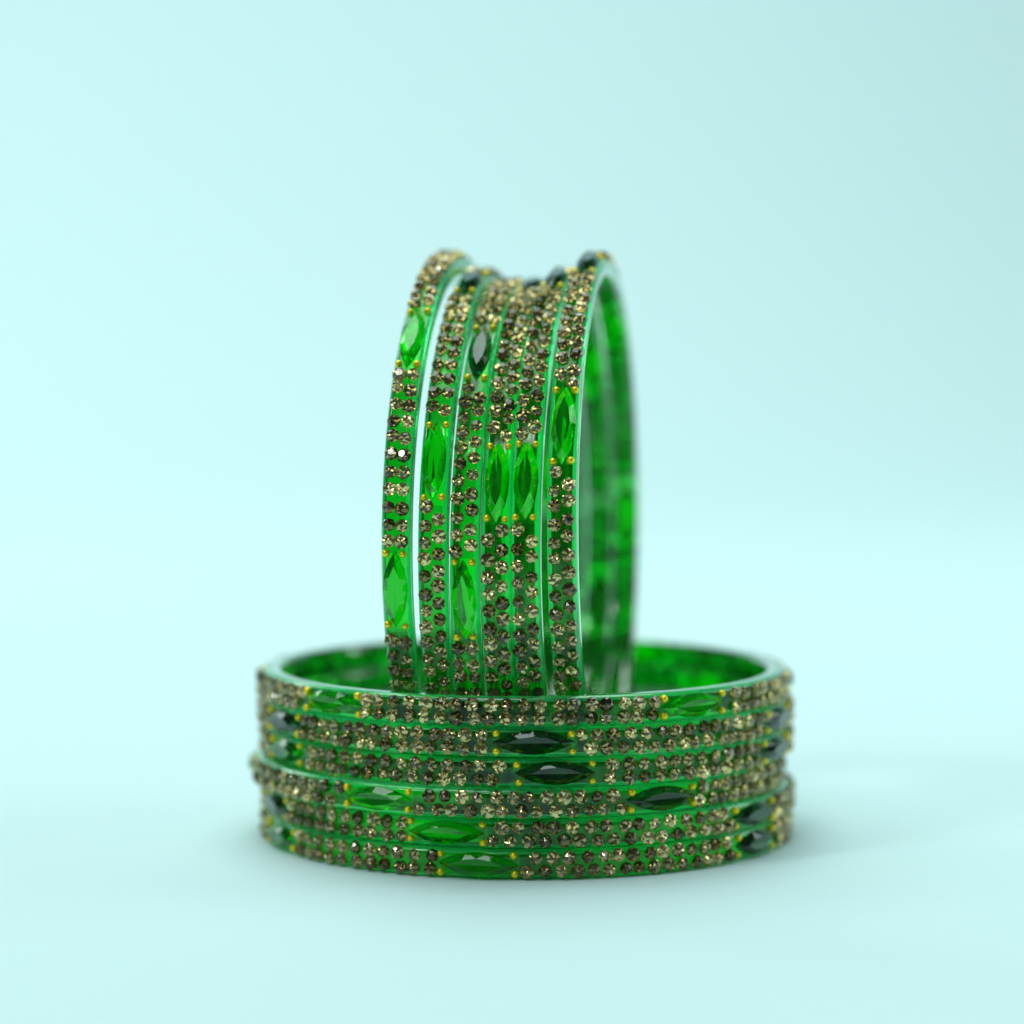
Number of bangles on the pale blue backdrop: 12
